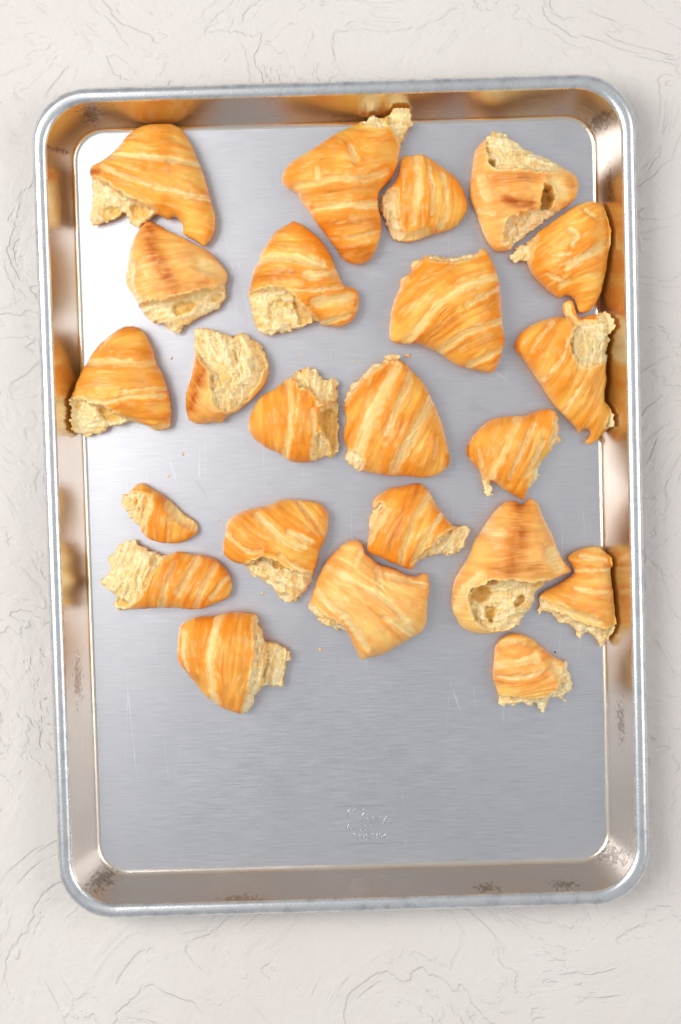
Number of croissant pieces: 23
